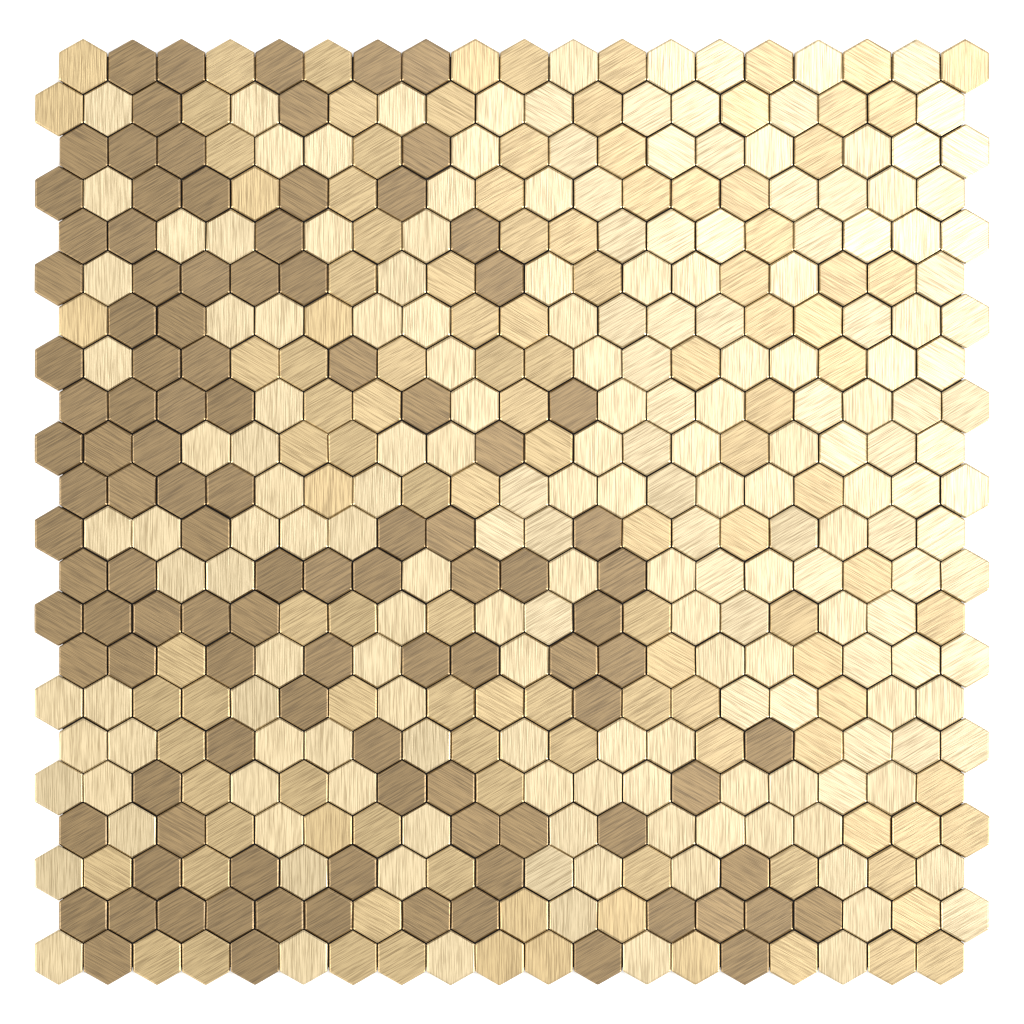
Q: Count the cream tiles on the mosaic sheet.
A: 191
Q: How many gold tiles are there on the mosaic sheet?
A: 119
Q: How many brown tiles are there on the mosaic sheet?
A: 108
